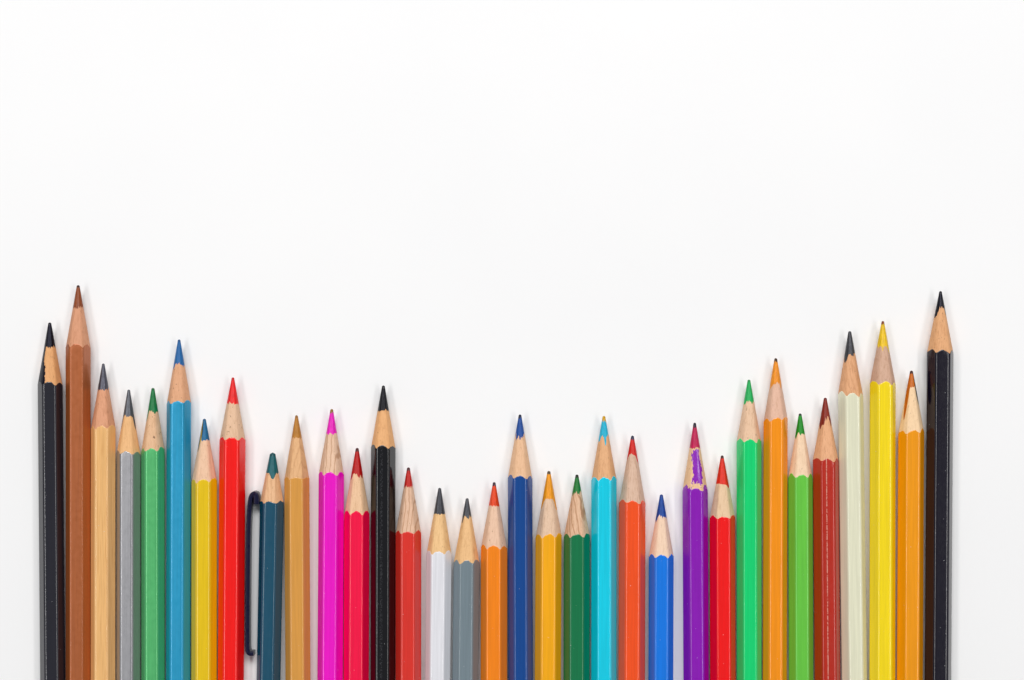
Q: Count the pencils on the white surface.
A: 33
